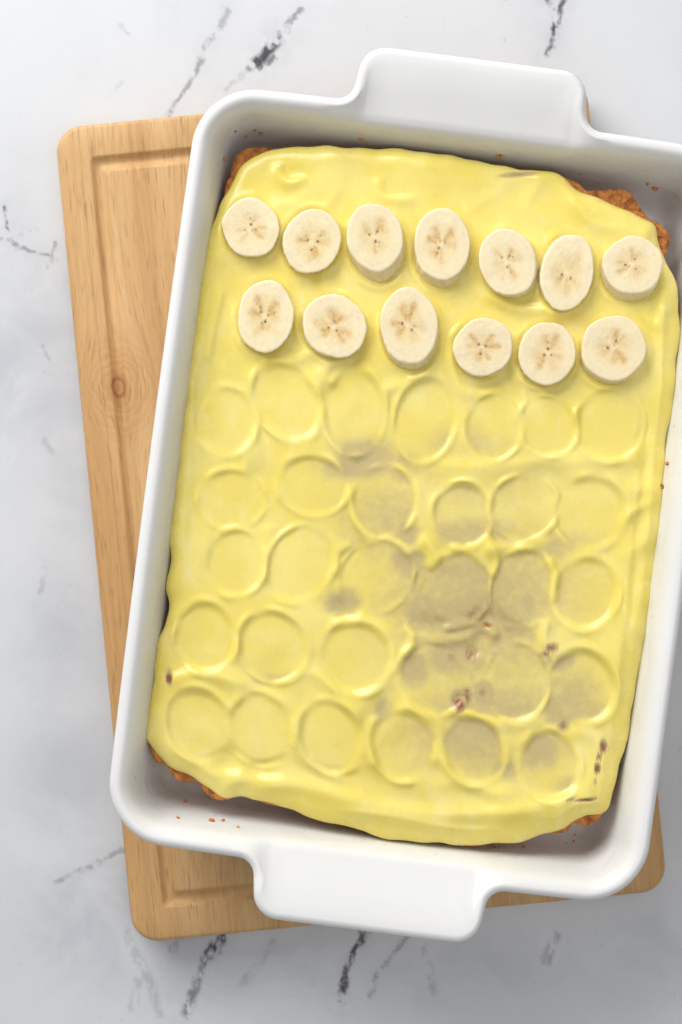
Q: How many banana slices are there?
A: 13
